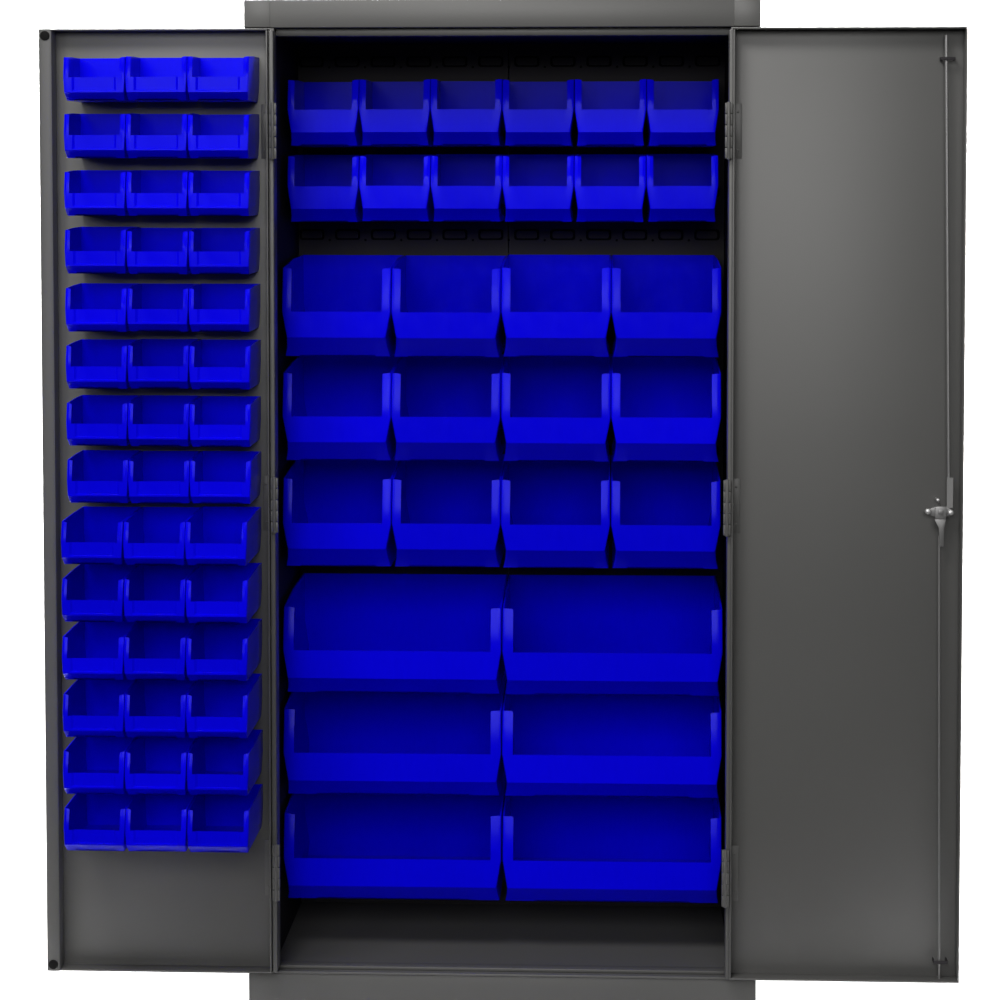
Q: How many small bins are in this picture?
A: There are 42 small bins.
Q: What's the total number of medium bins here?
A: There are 12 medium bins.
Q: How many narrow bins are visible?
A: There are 12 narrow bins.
